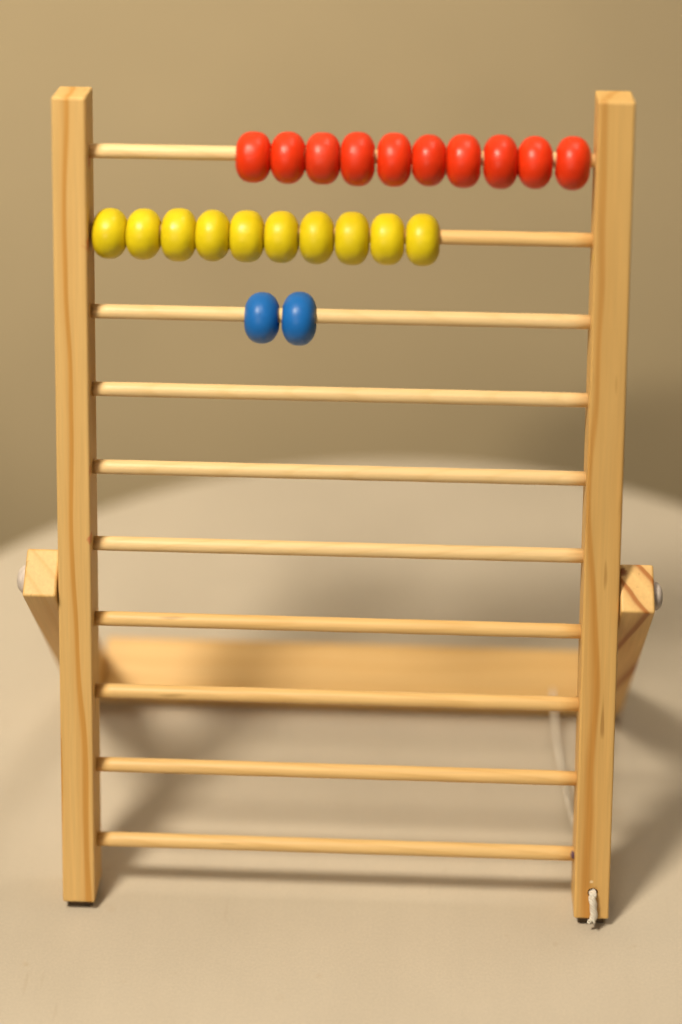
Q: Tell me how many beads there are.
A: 22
